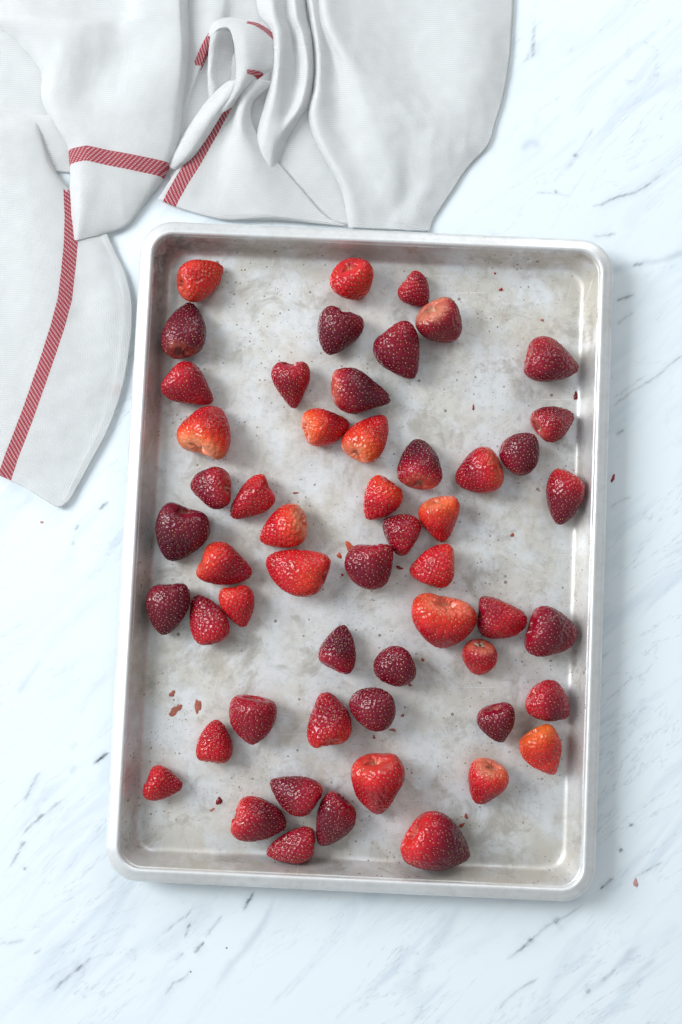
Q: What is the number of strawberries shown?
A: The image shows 54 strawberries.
